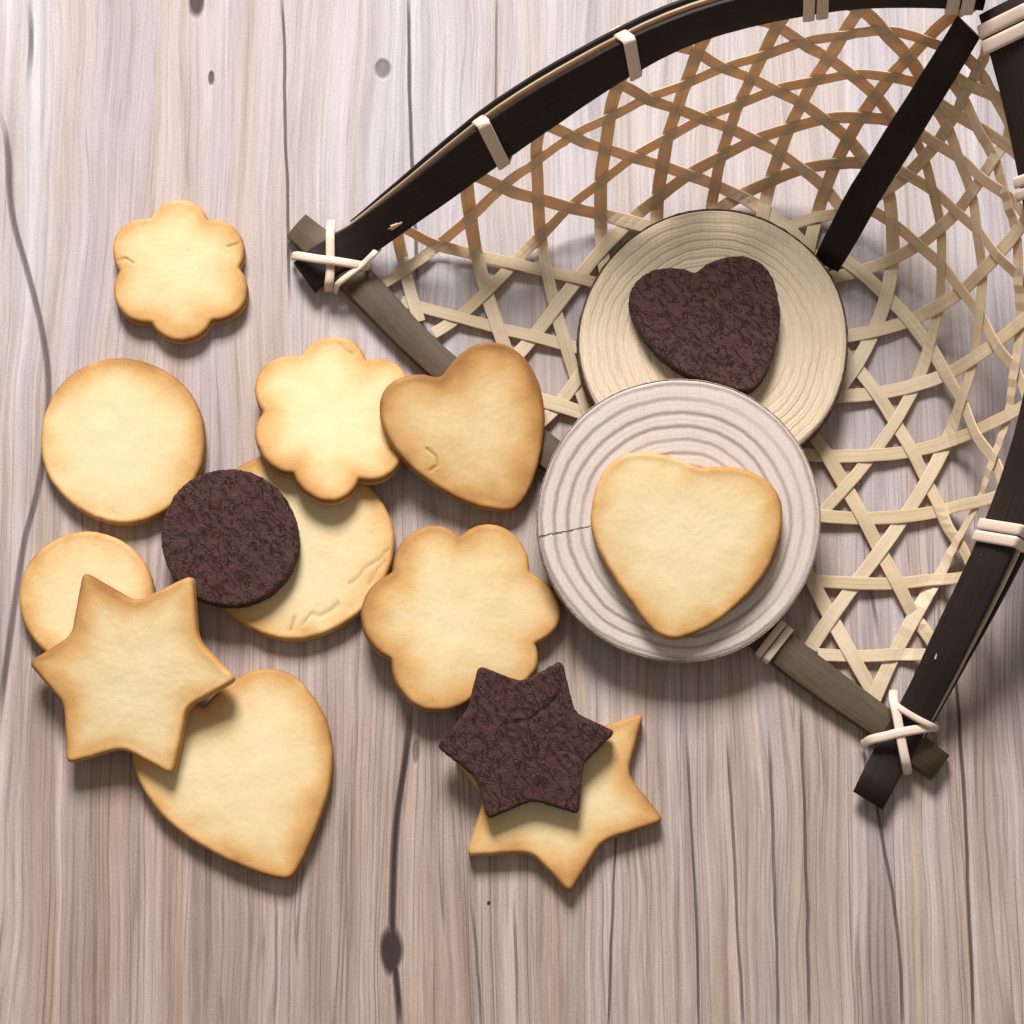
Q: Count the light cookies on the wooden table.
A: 11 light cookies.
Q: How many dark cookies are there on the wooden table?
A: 3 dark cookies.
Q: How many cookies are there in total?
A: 14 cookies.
